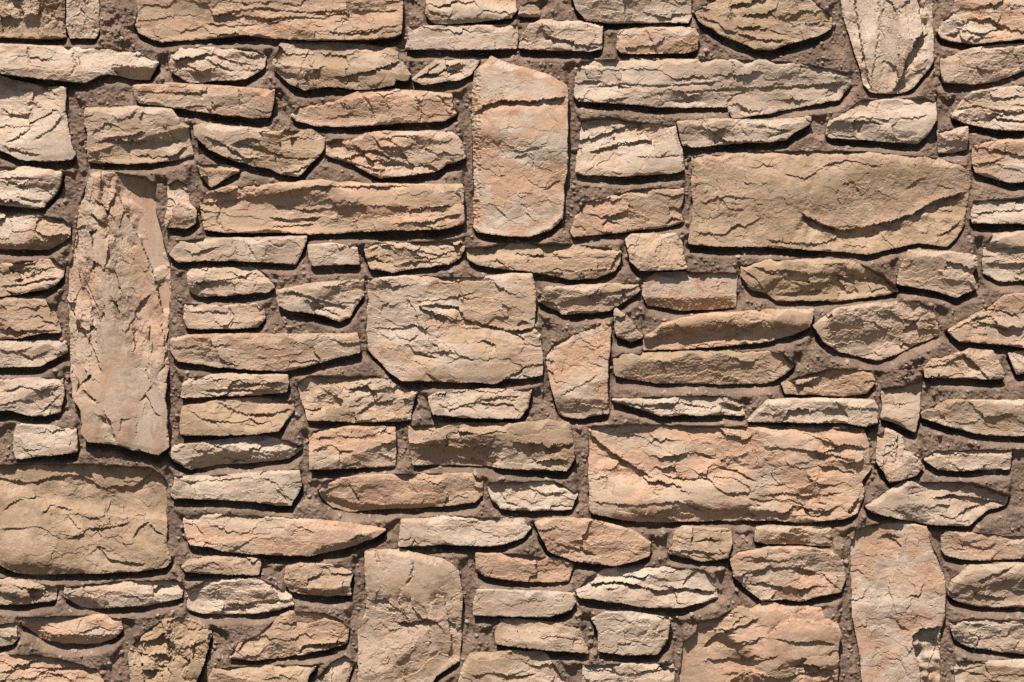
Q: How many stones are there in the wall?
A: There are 120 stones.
